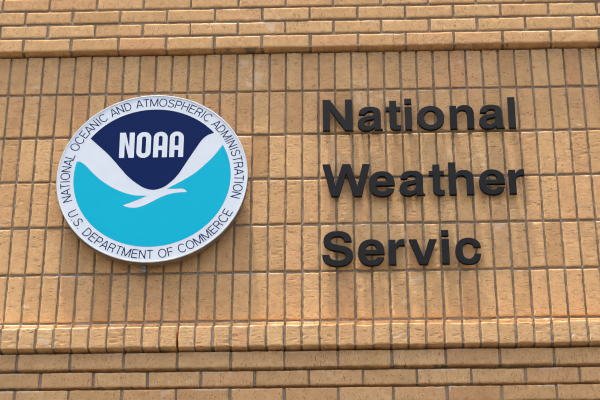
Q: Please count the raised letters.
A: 21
